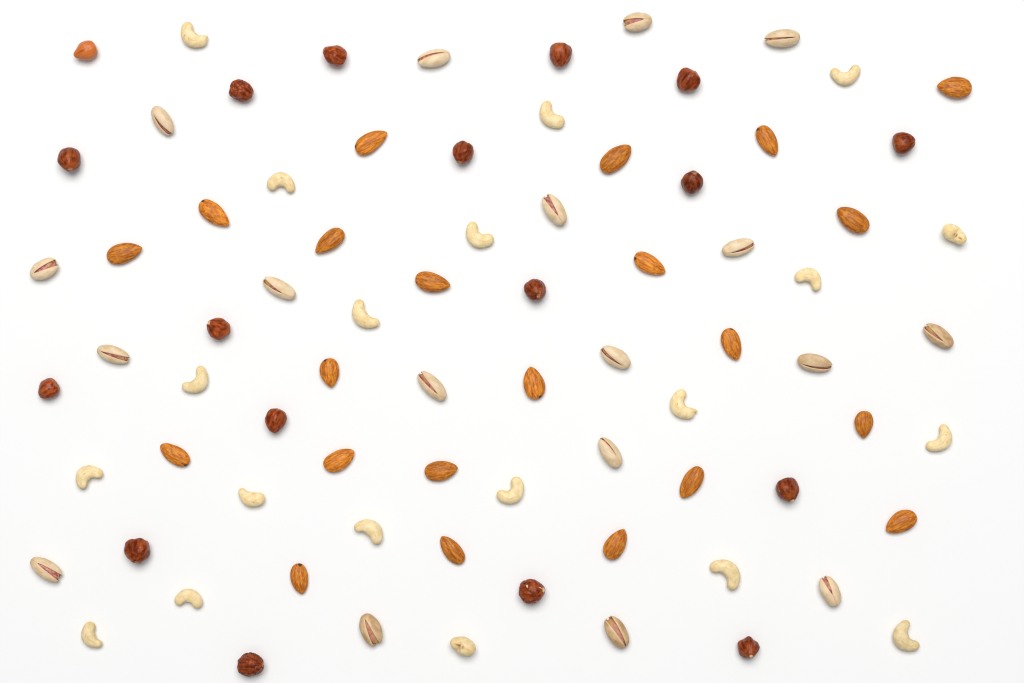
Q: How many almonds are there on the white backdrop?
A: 22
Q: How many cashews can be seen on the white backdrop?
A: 20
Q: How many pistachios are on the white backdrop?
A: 18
